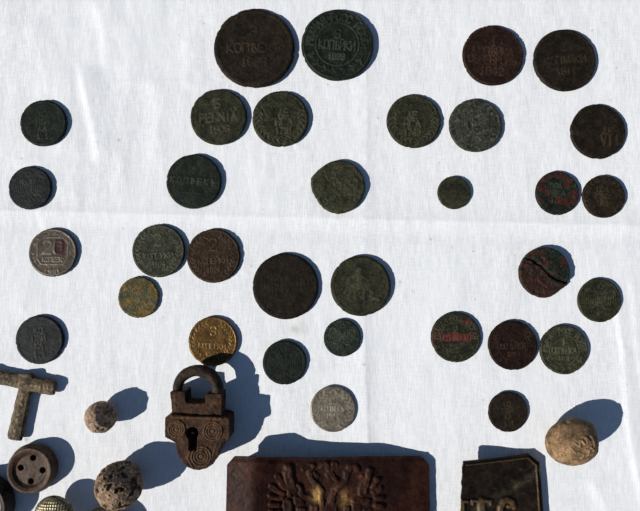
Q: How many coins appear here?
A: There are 33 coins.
